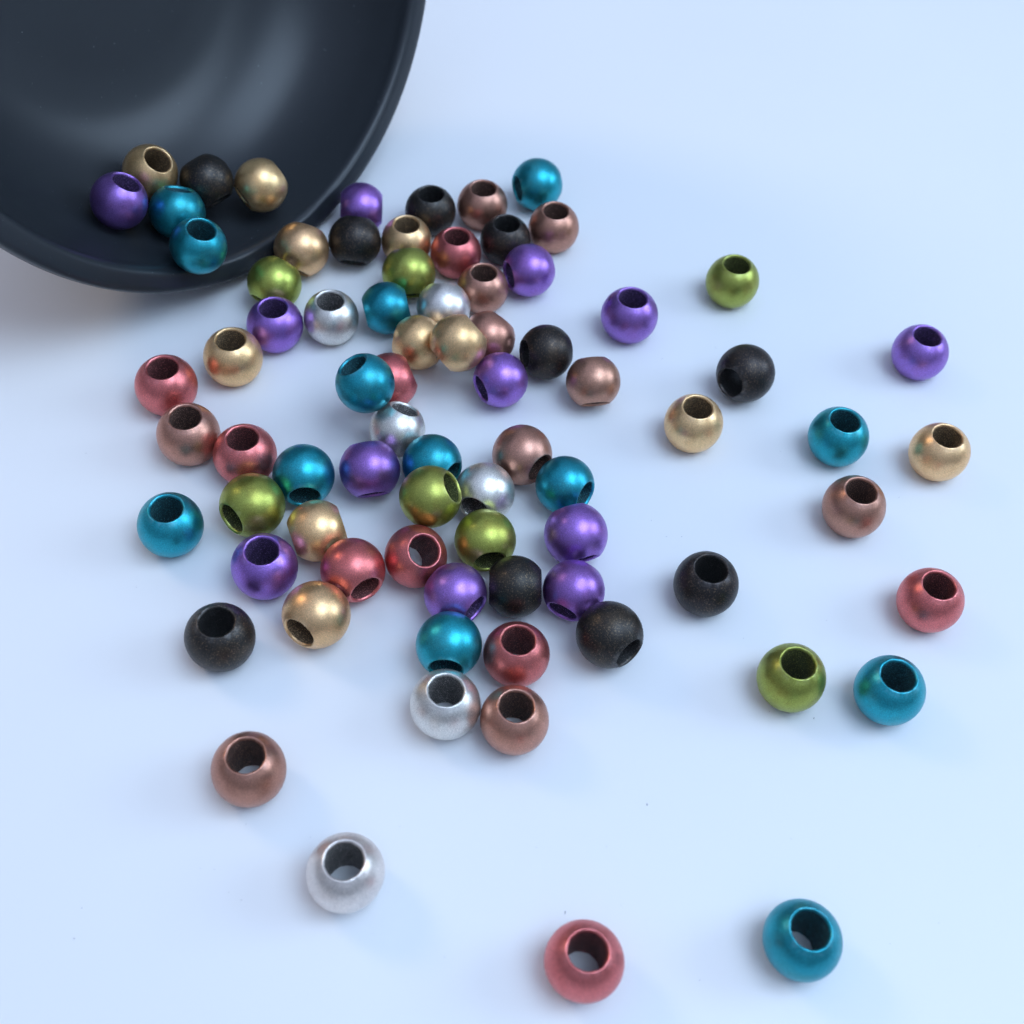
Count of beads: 78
